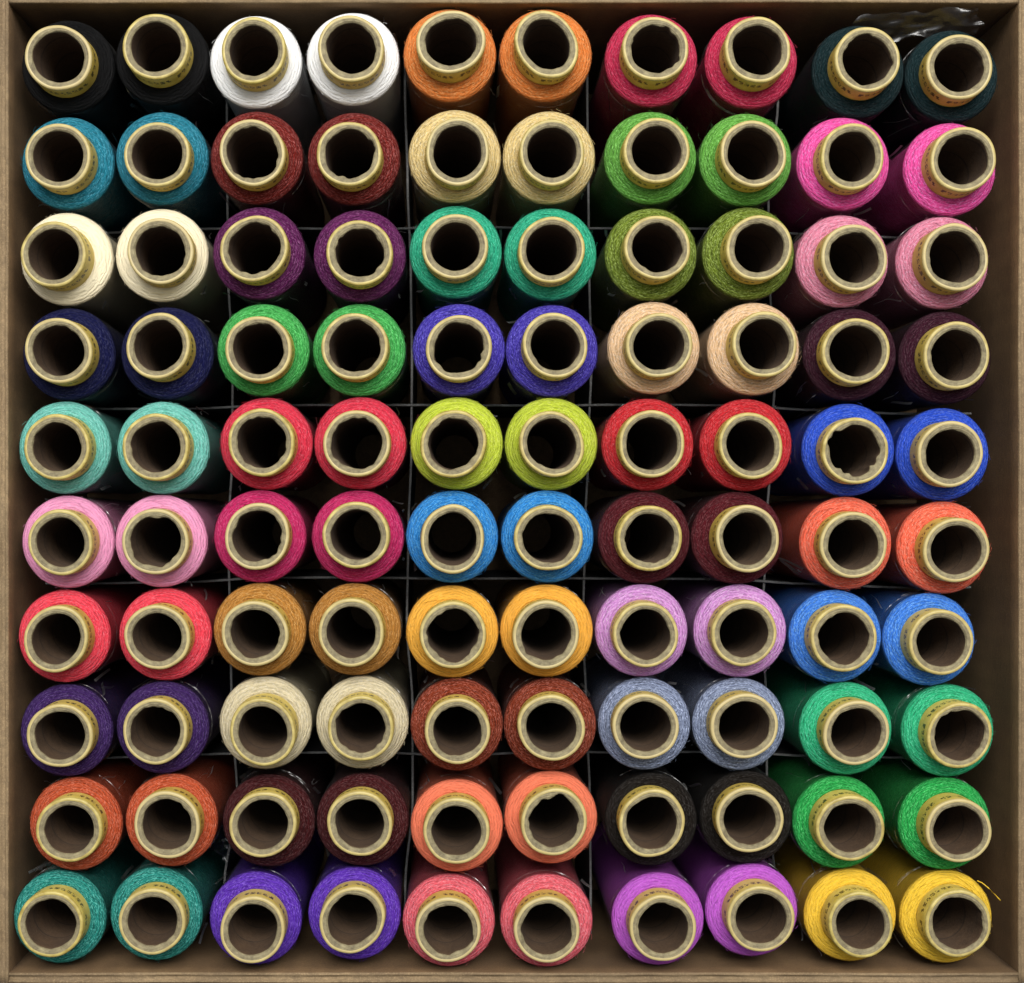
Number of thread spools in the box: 100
